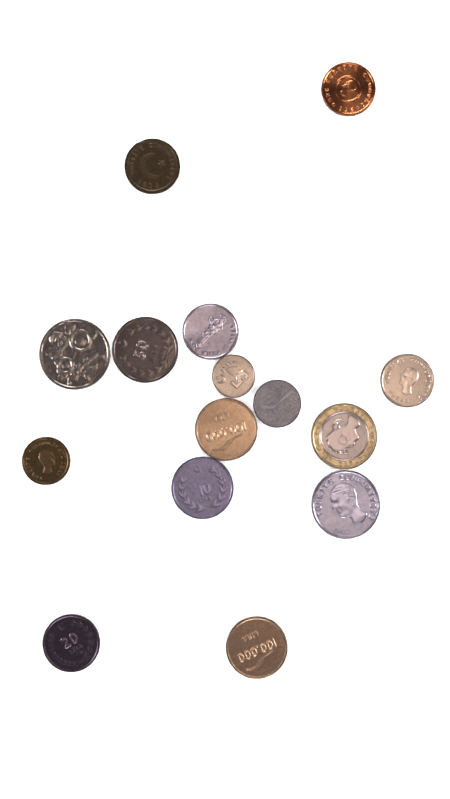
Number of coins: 15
